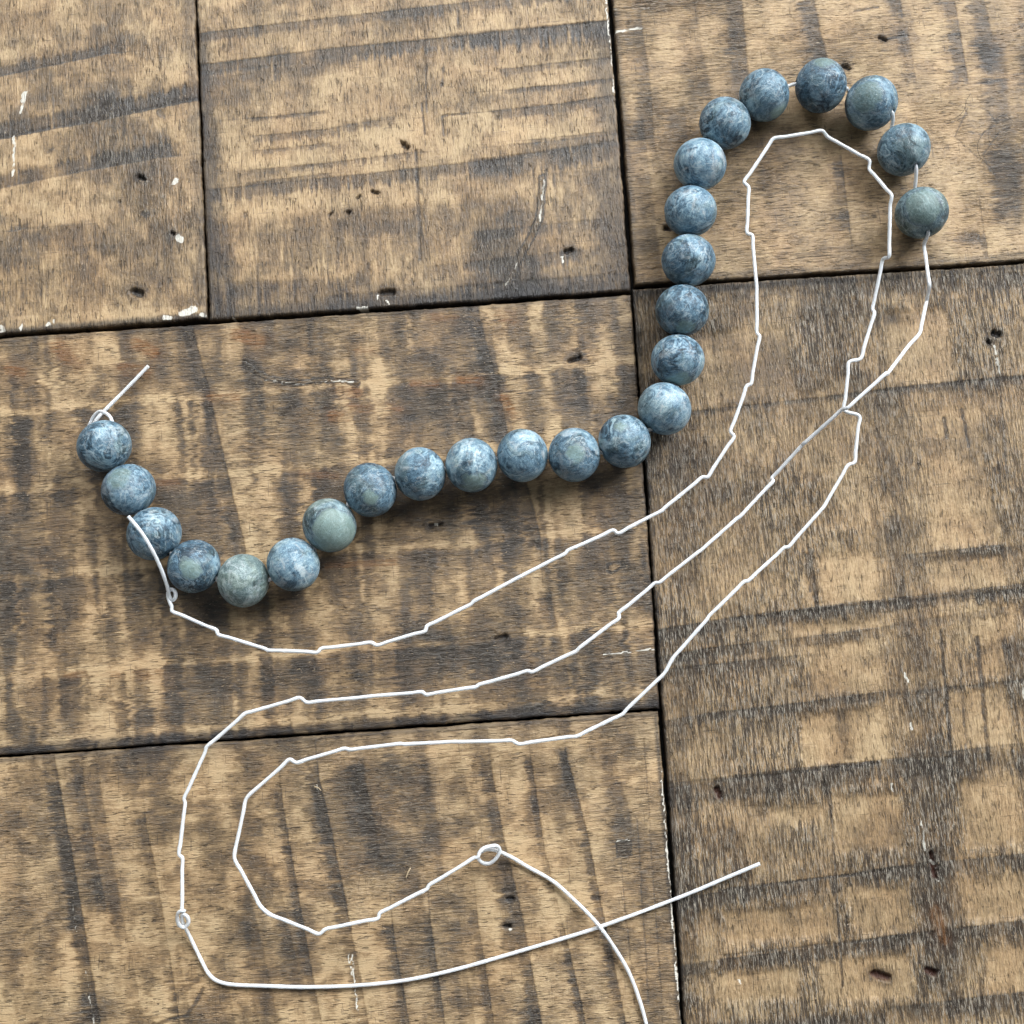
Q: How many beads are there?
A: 25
